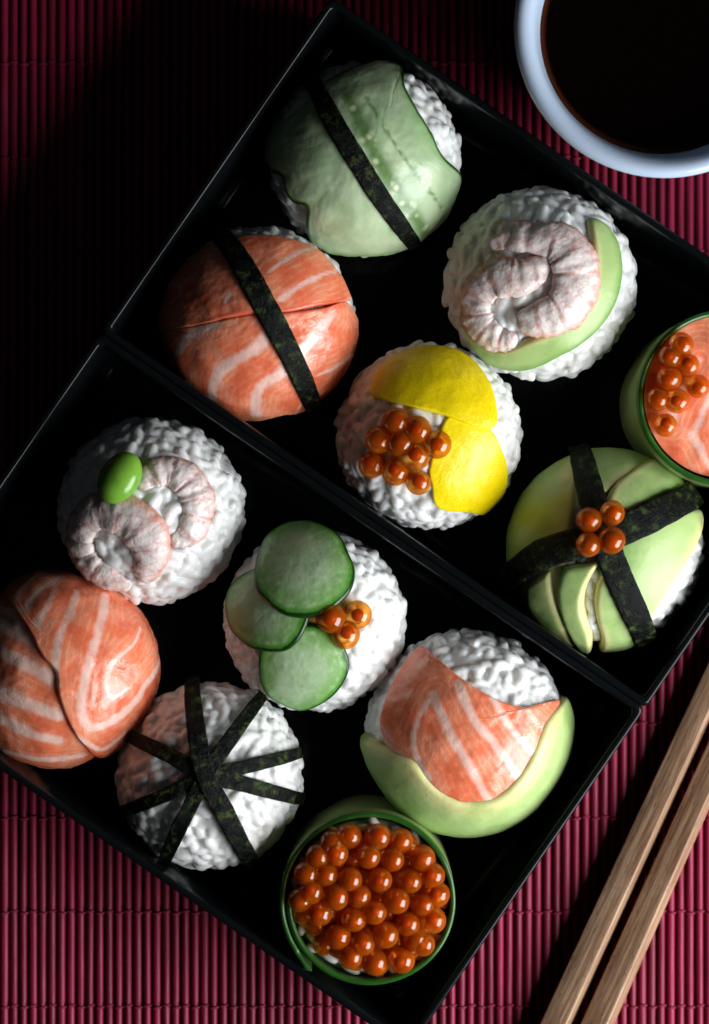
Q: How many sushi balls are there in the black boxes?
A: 12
